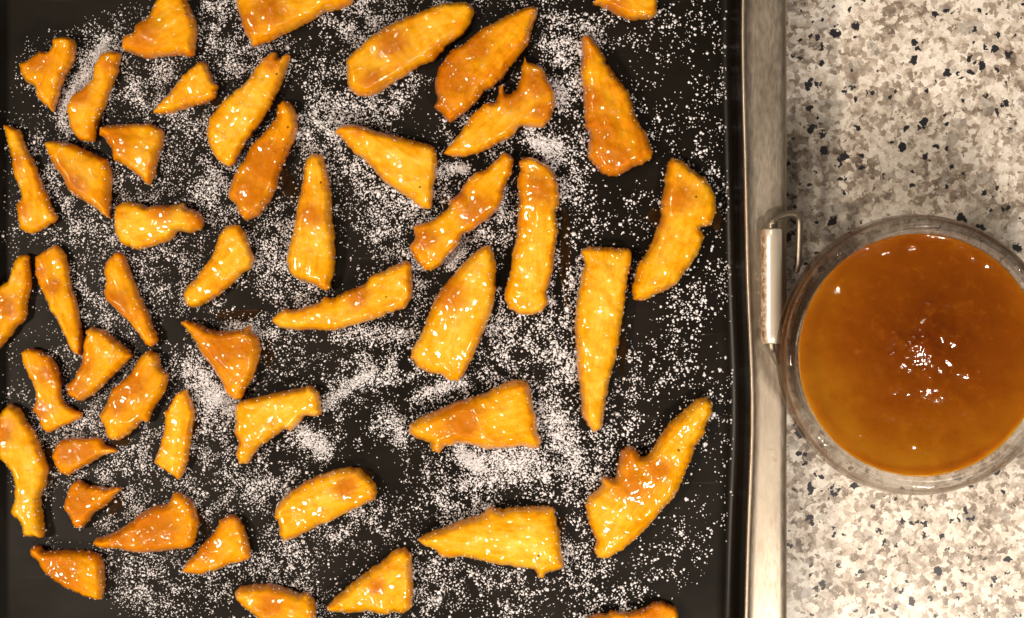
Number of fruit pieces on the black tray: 47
